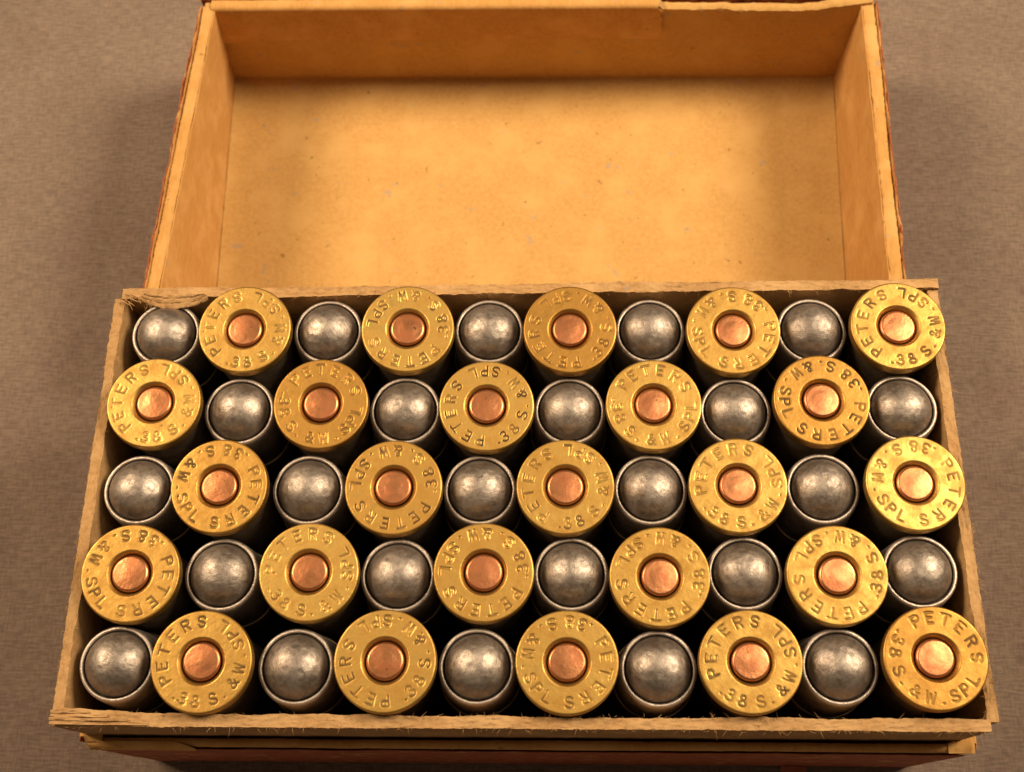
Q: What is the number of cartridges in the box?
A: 50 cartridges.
